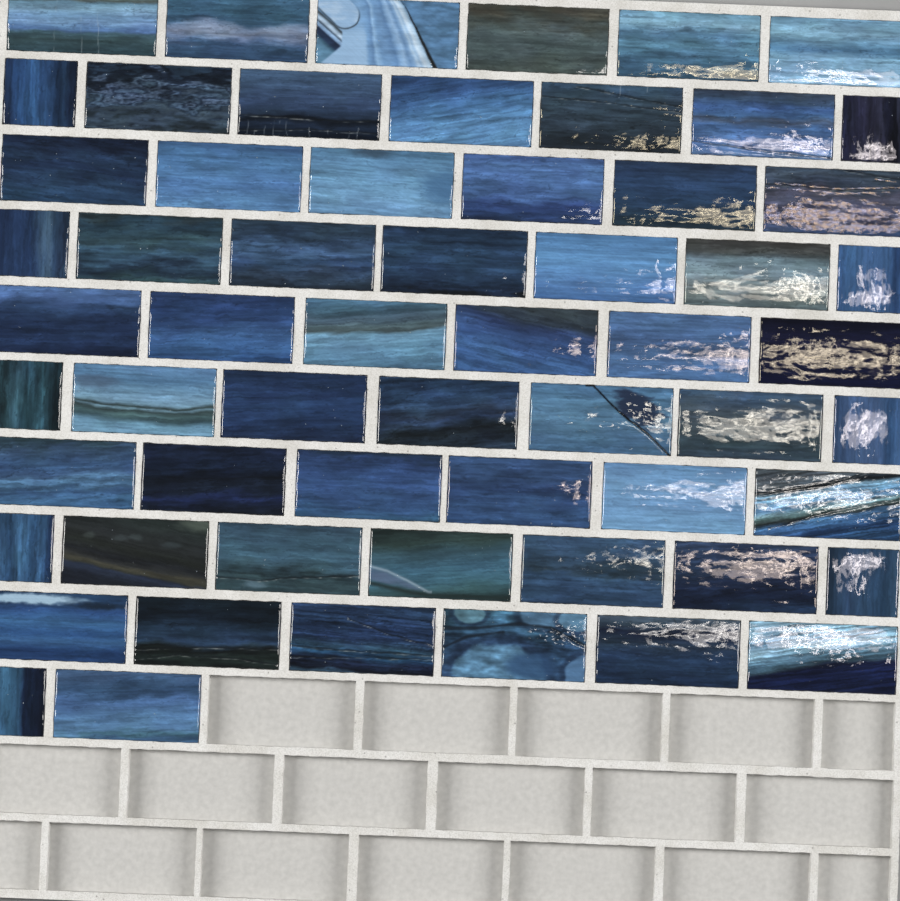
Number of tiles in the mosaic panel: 60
